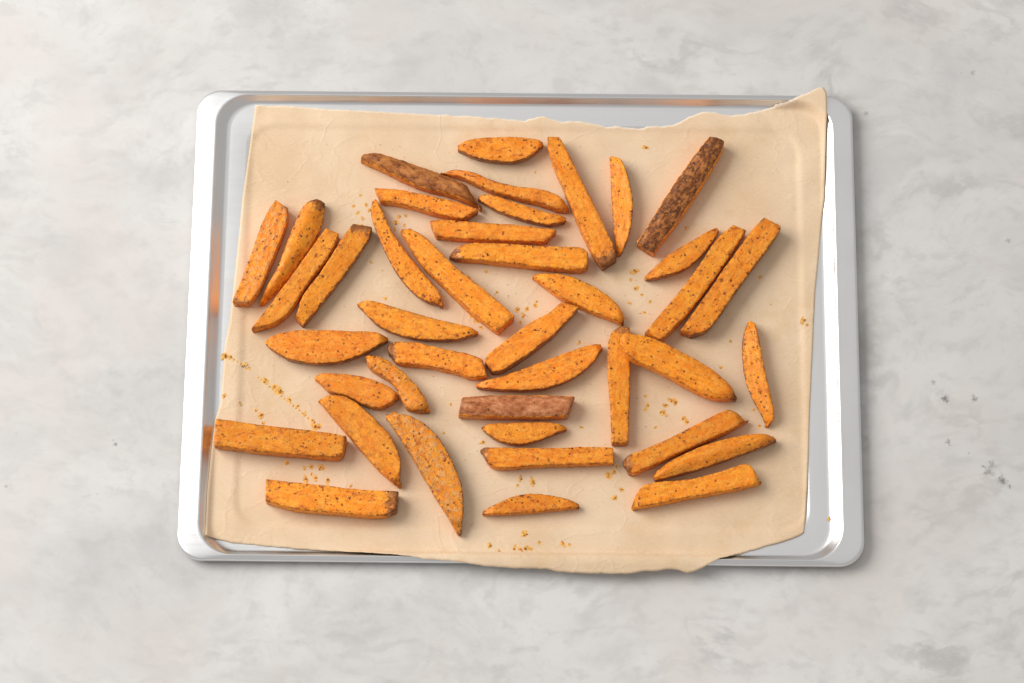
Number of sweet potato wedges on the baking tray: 41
